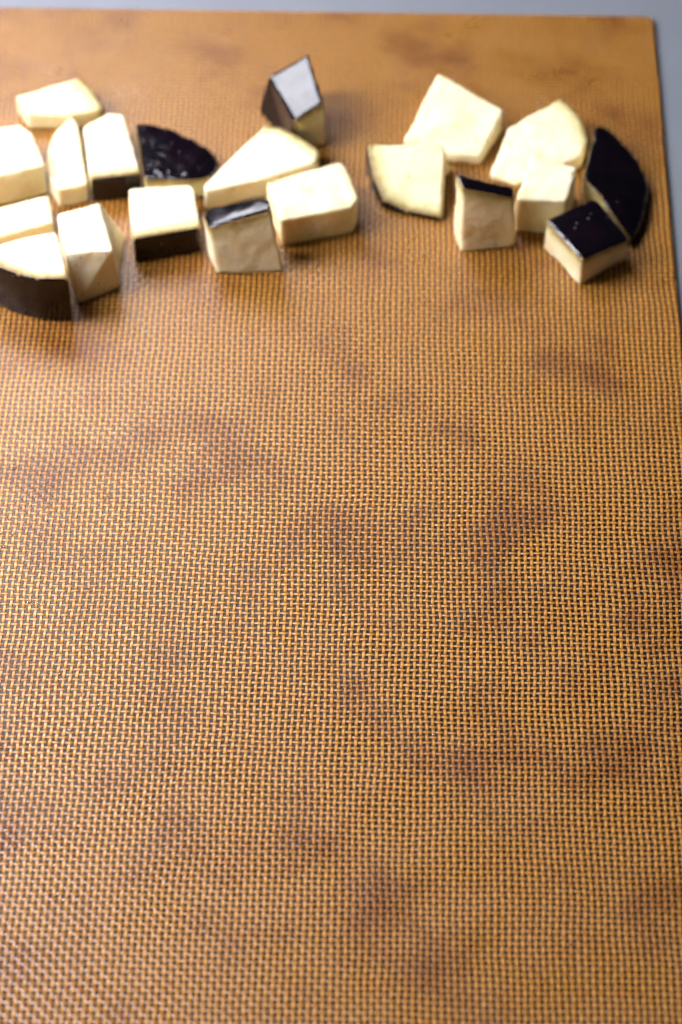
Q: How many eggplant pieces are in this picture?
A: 20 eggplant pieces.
